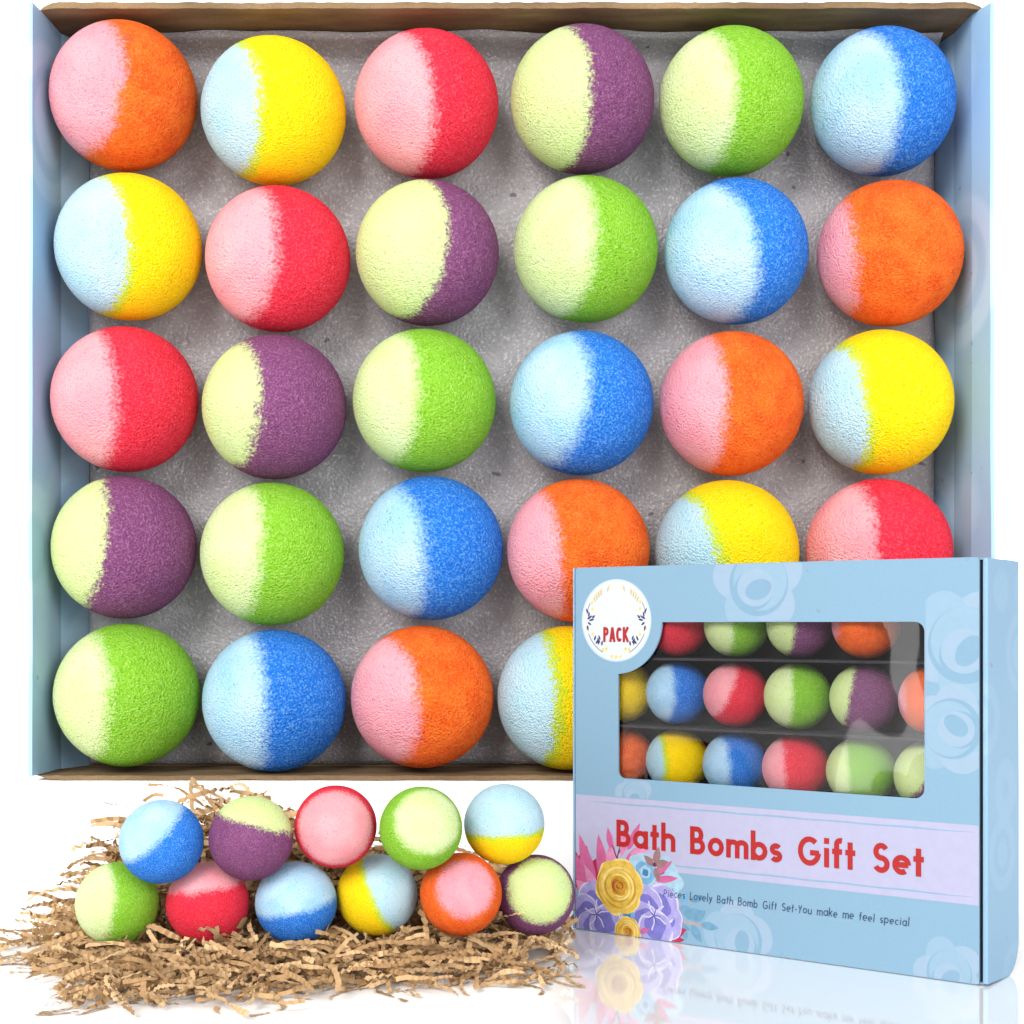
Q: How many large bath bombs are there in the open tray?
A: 28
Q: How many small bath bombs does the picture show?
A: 27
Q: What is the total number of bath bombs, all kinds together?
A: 55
